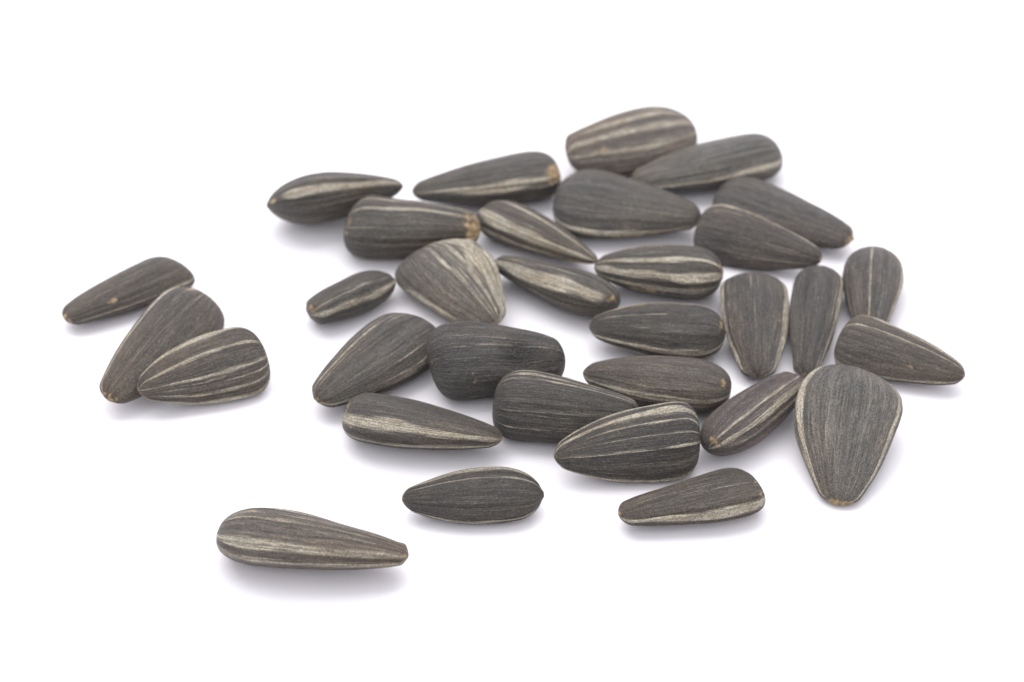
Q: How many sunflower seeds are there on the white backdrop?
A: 32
